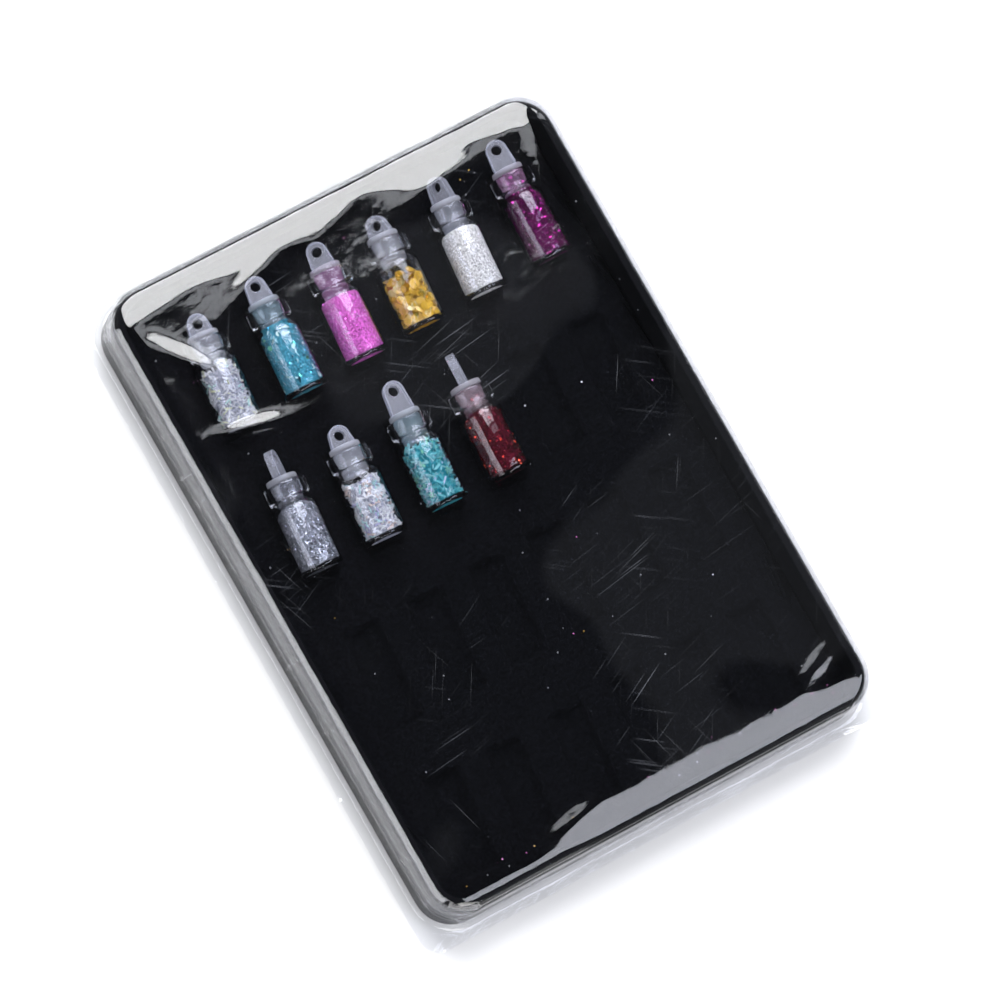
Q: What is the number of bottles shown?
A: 10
